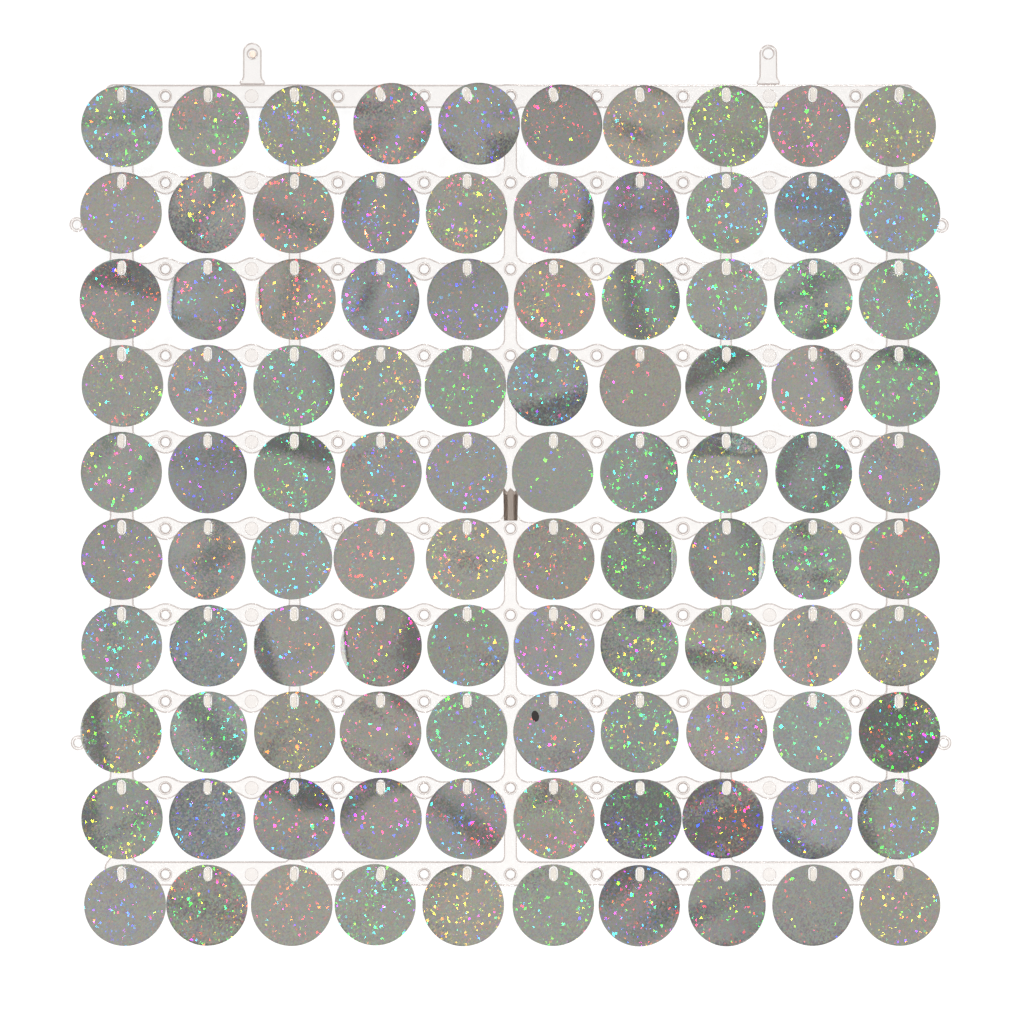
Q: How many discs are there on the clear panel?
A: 100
